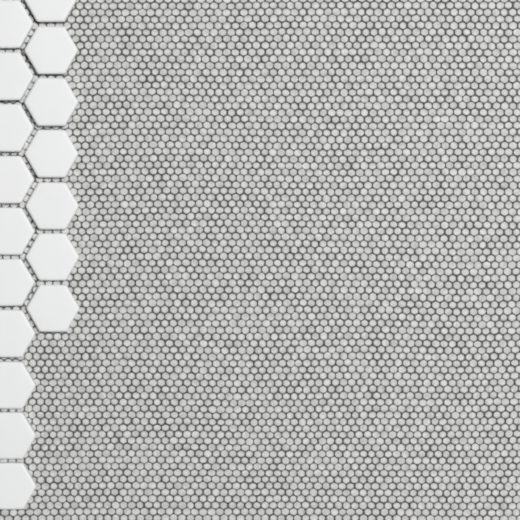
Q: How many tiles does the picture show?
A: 17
